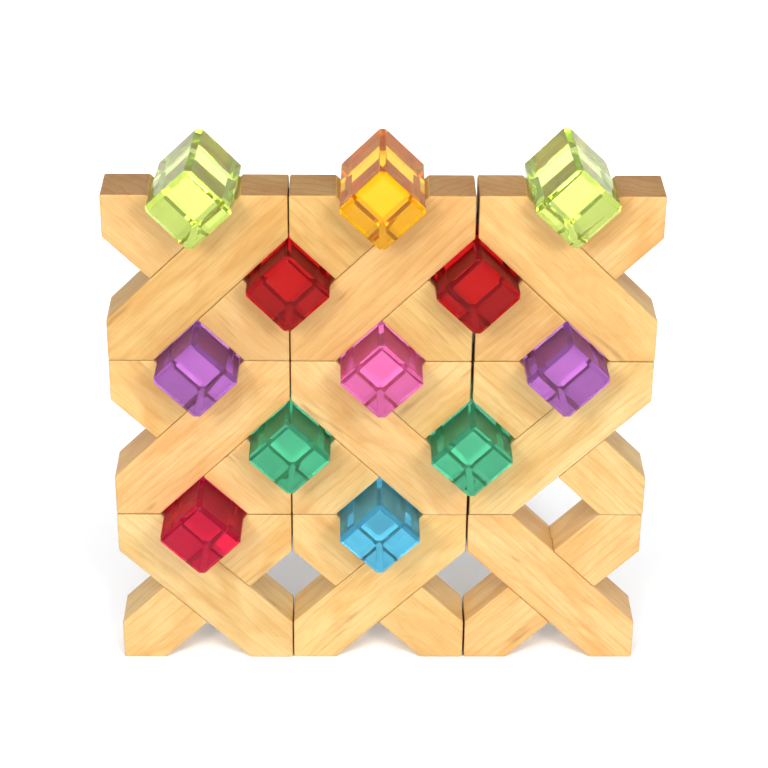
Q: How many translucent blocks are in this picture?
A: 12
